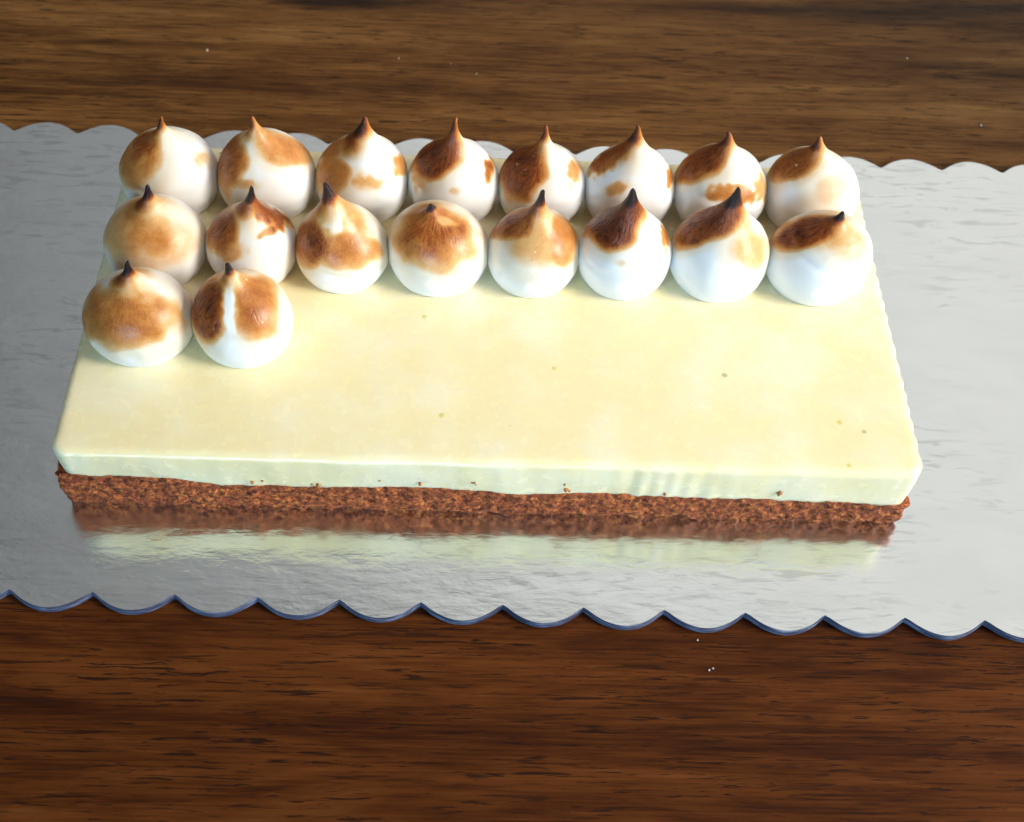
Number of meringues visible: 18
